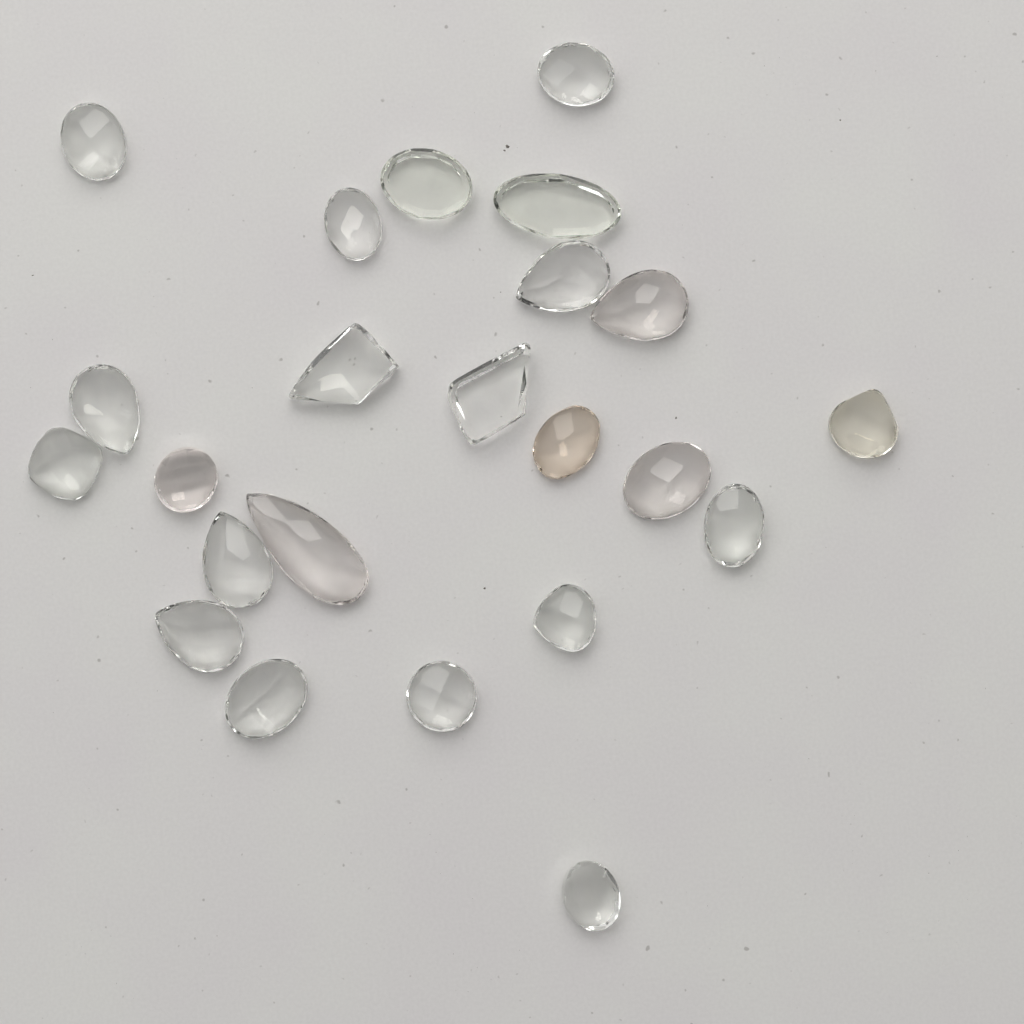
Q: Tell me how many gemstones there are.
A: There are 23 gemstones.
